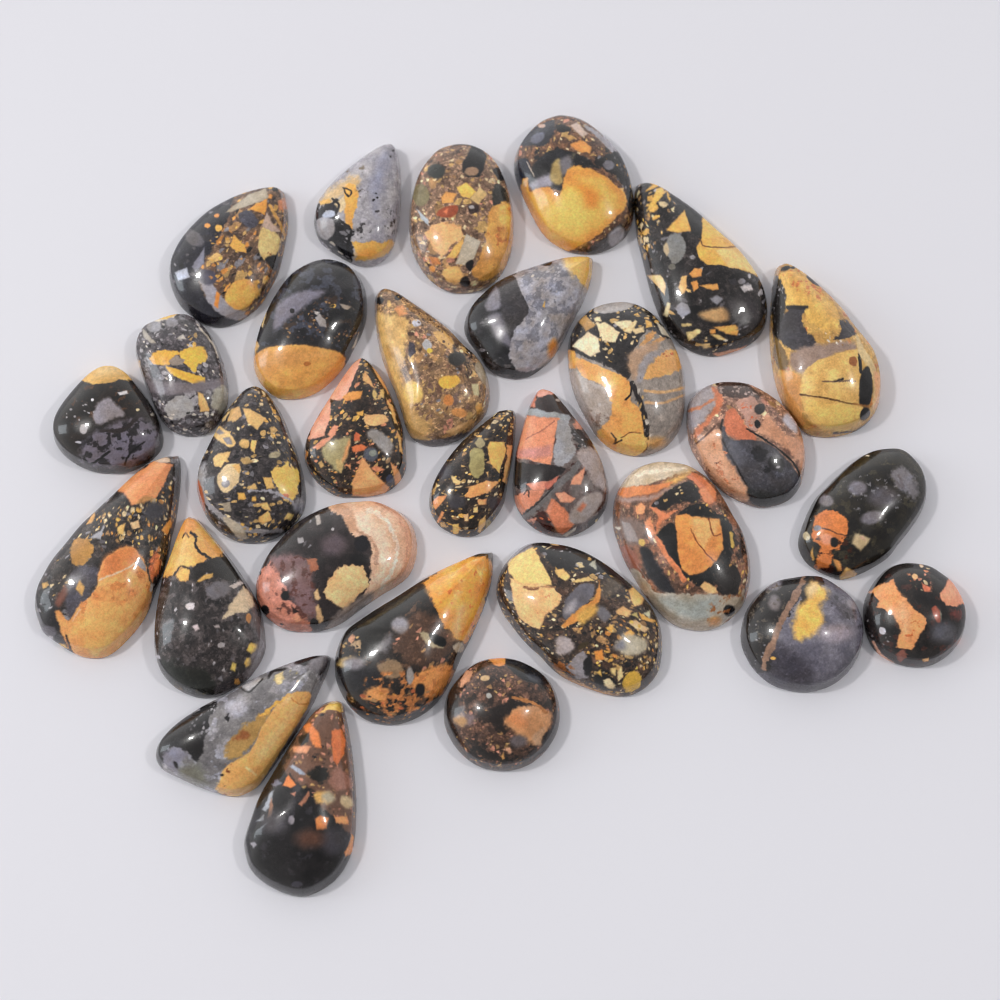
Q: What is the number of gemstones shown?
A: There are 29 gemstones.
